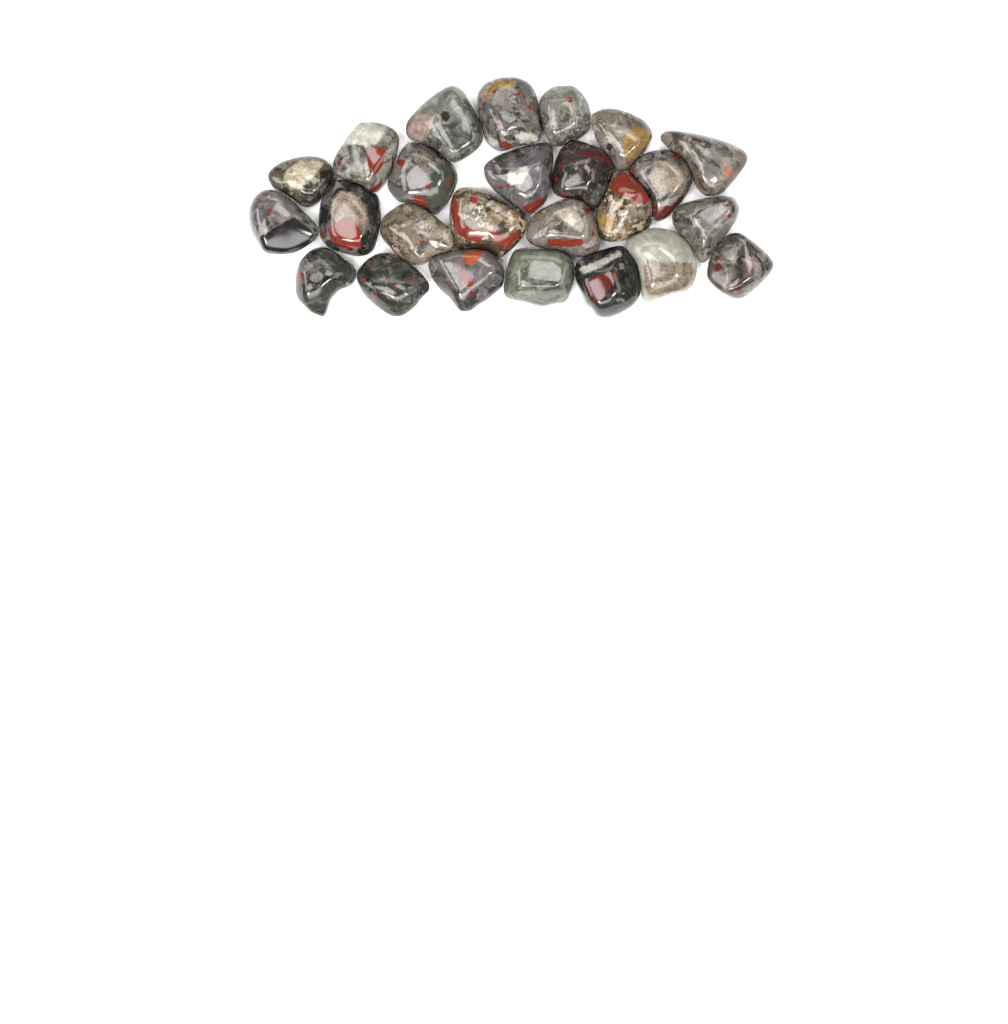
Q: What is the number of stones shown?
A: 25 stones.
